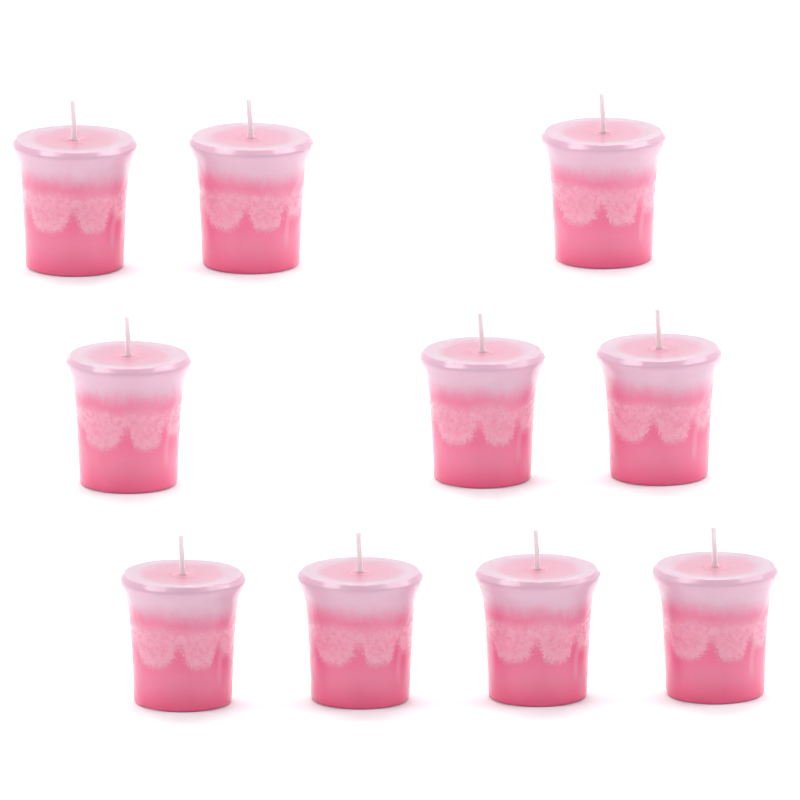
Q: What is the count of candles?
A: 10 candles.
